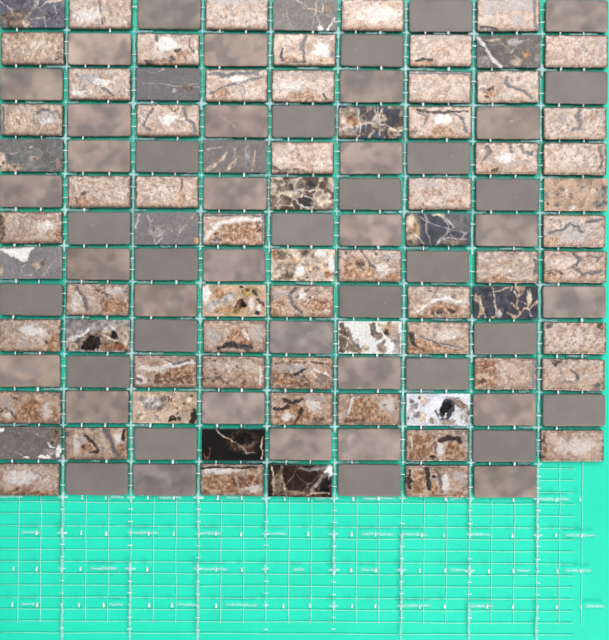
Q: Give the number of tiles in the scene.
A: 125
